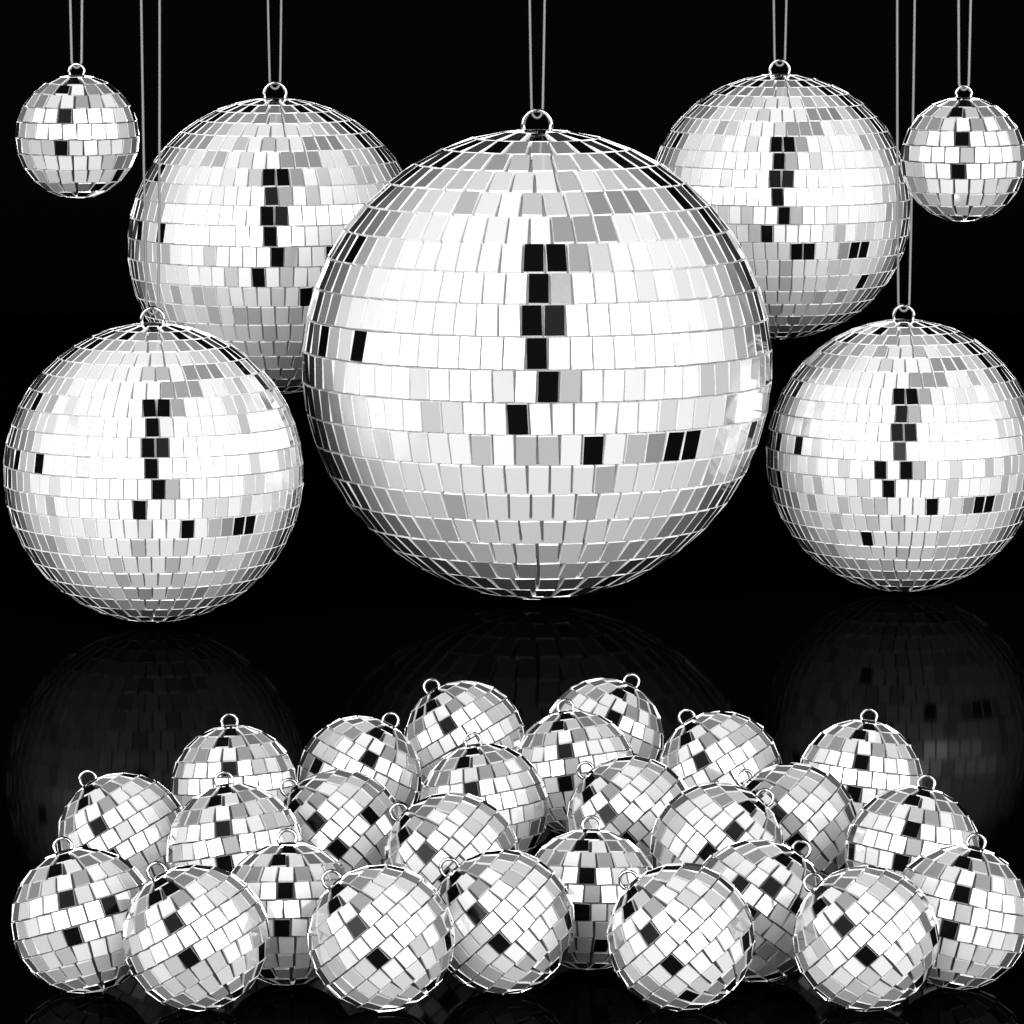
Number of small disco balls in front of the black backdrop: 28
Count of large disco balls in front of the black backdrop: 5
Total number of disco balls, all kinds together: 33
